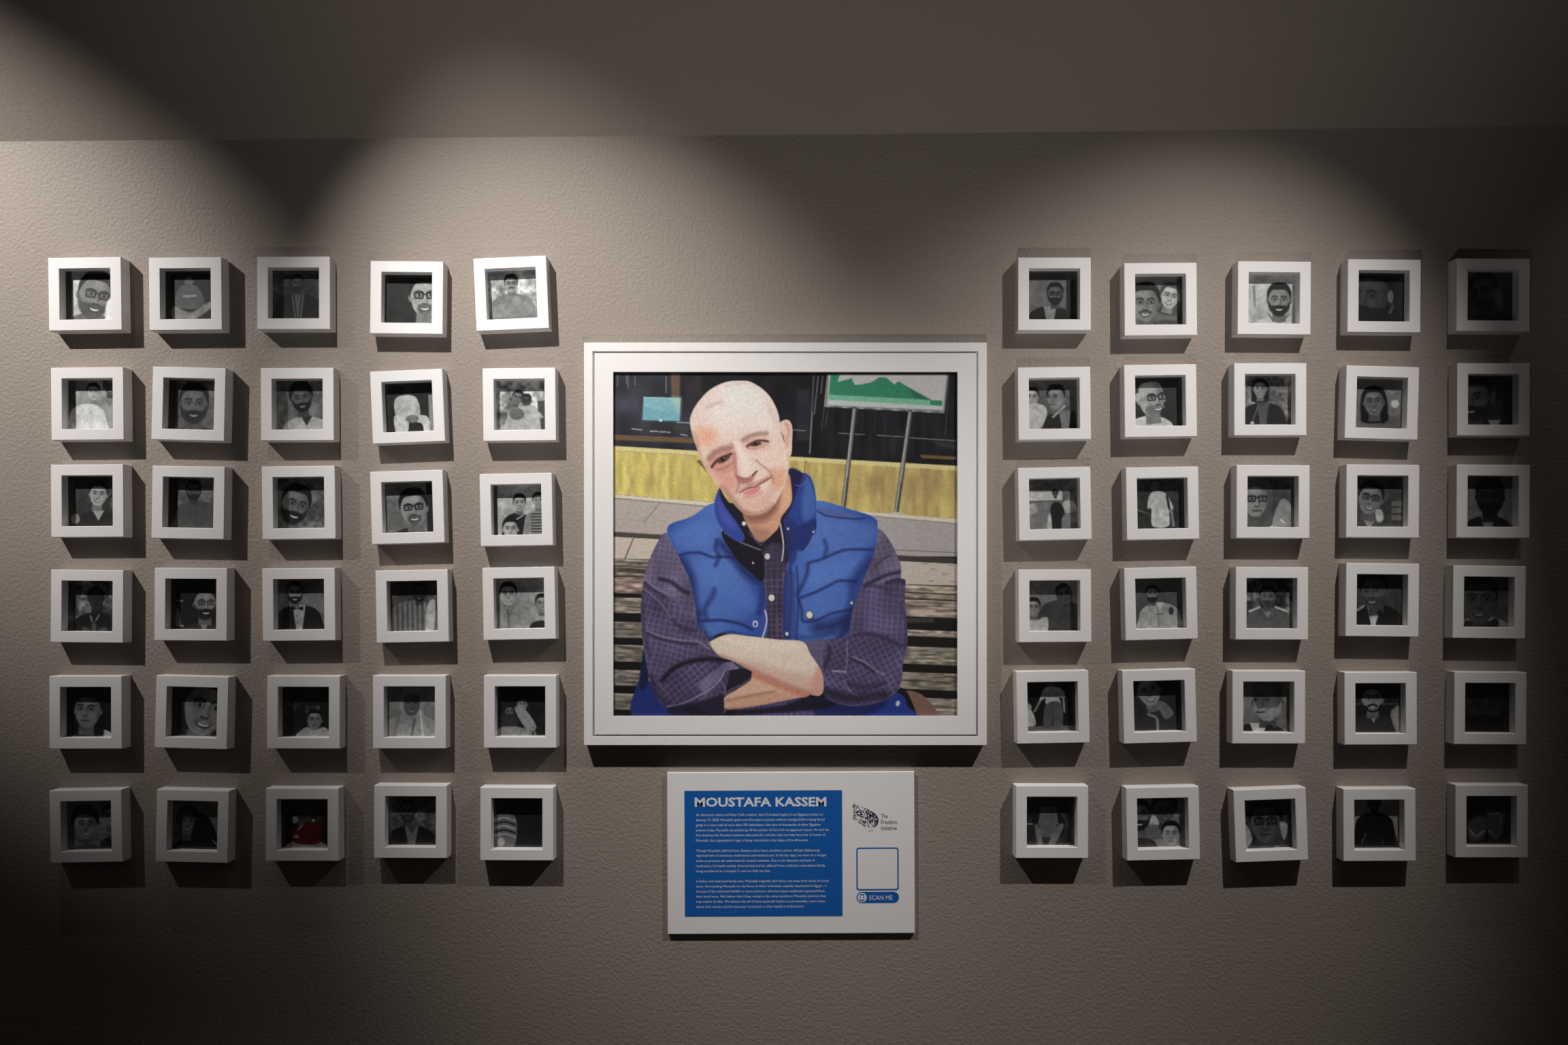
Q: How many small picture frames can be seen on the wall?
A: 60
